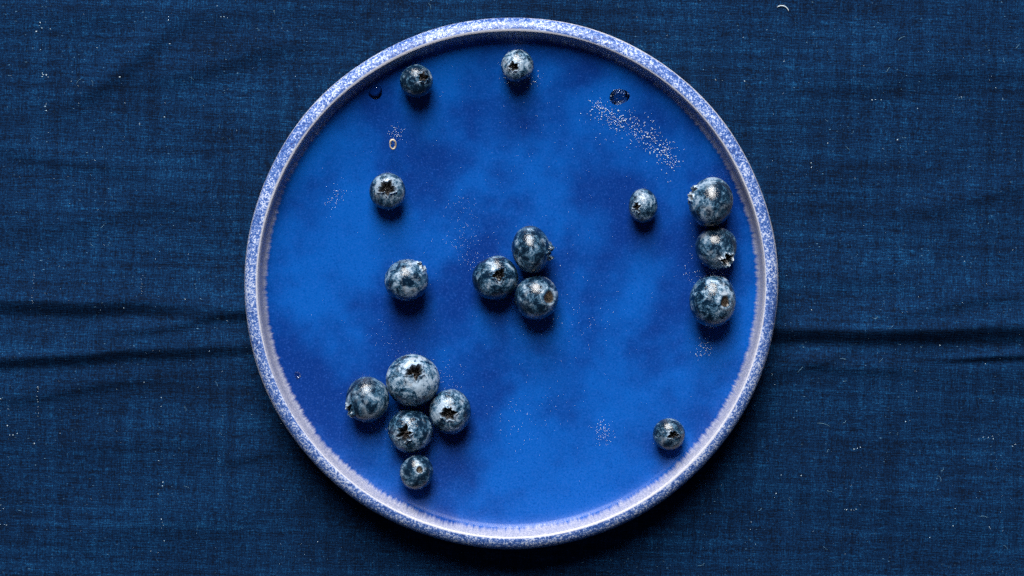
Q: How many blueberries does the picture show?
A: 17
